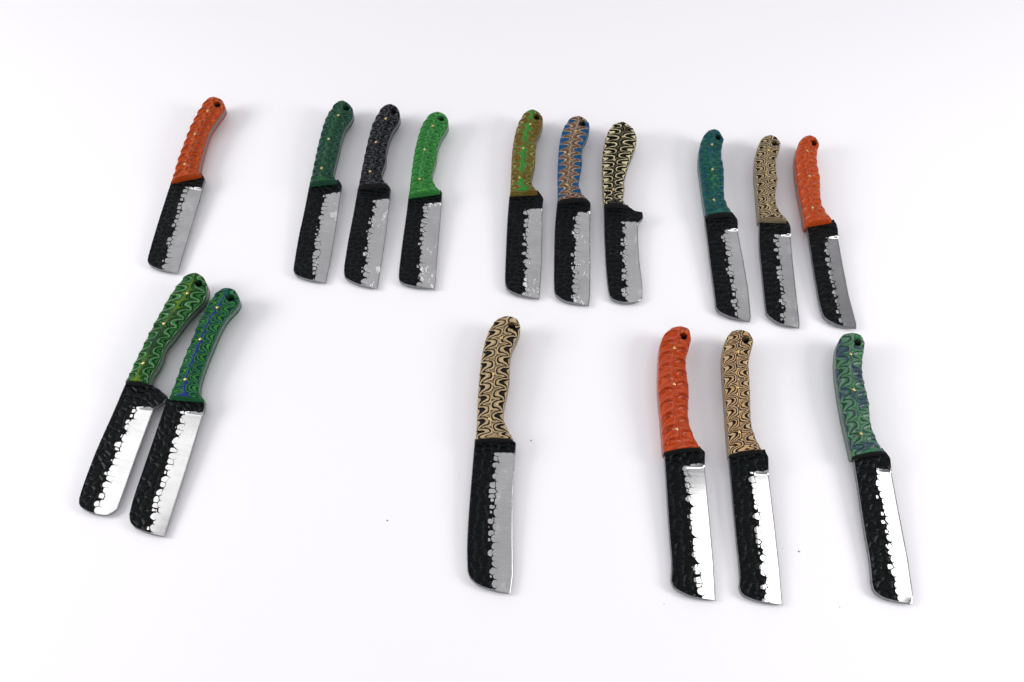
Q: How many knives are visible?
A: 16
